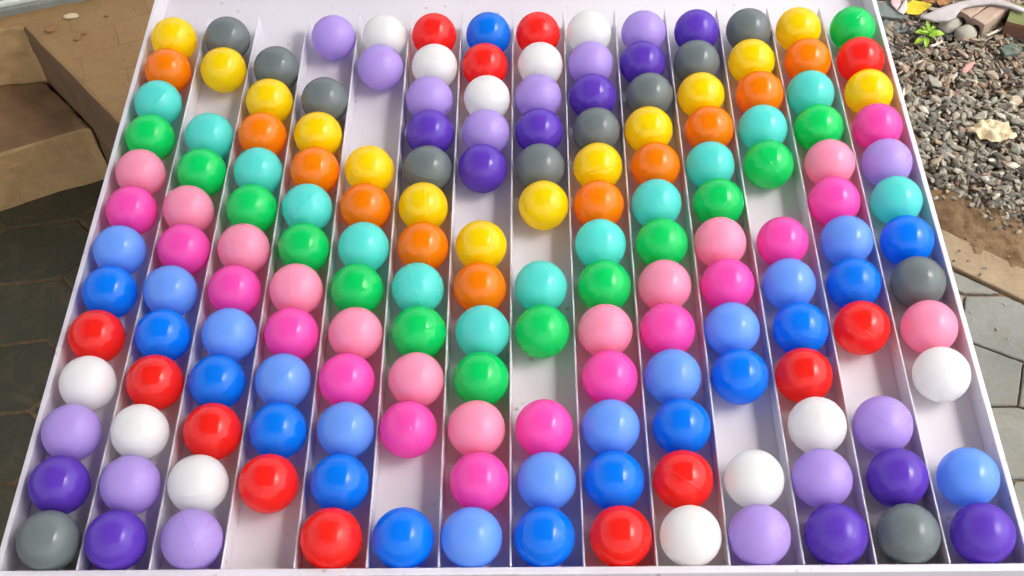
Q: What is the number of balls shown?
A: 168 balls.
